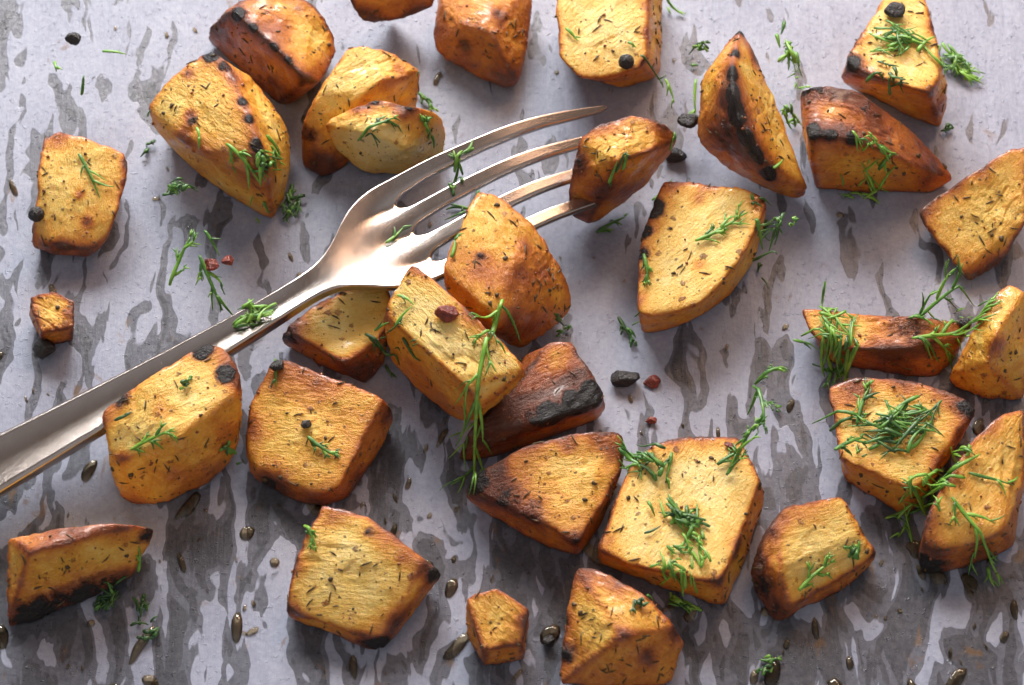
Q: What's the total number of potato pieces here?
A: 32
